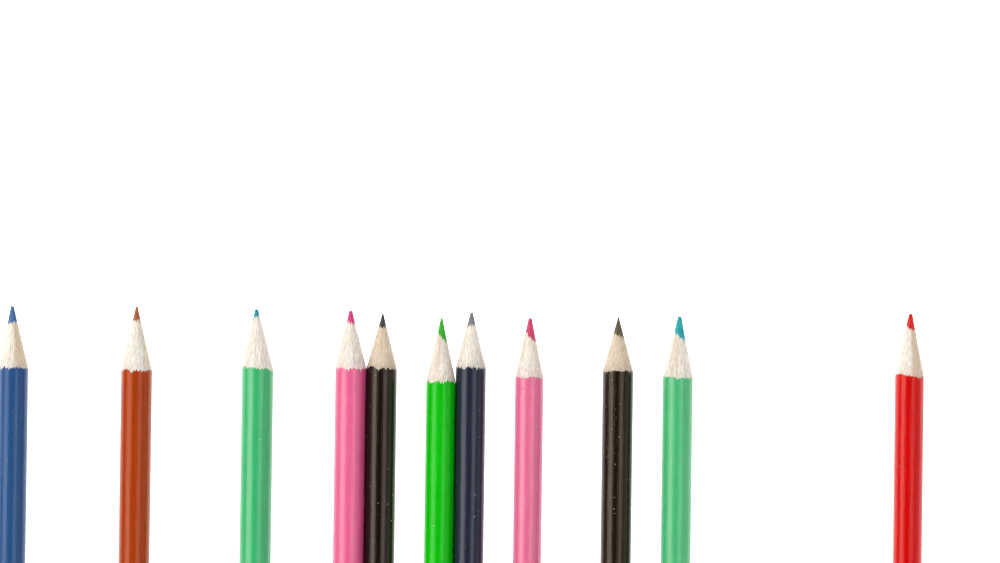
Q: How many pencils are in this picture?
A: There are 11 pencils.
